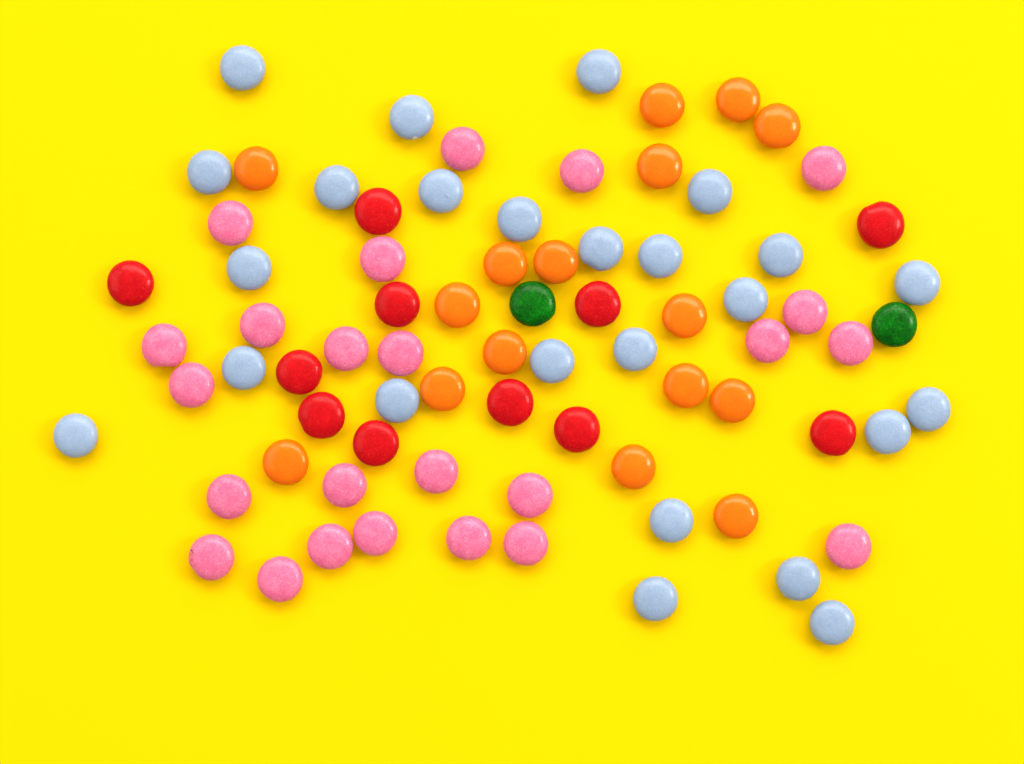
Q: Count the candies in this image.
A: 78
